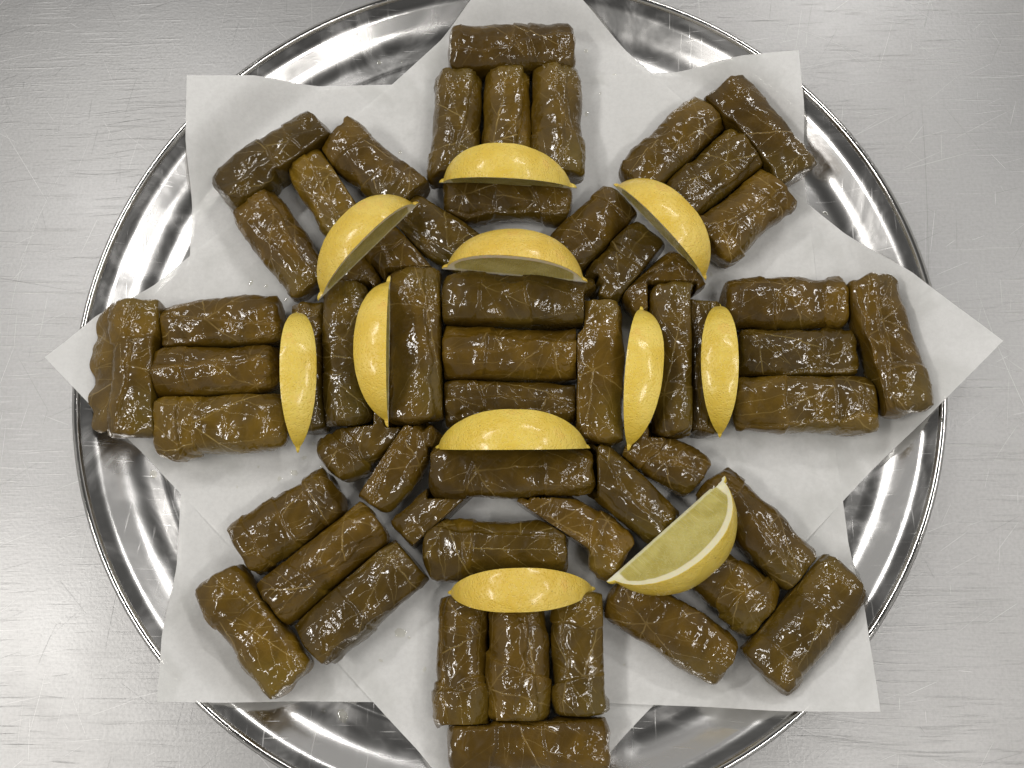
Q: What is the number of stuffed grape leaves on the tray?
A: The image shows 56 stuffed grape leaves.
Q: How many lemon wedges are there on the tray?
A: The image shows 11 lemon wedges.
